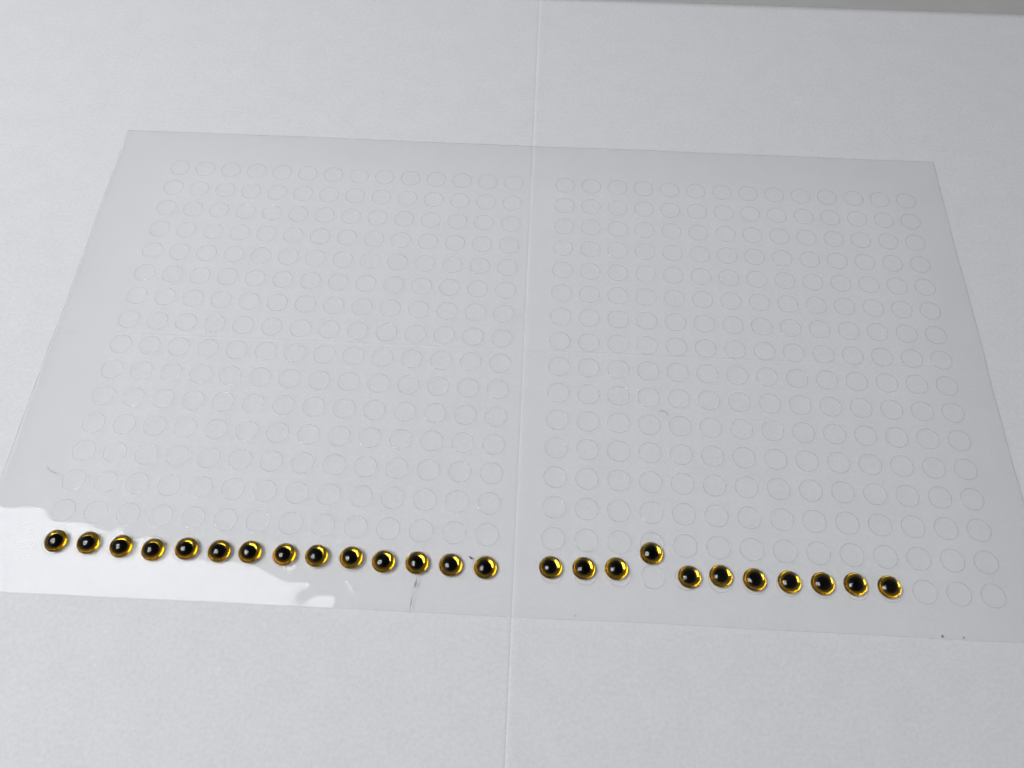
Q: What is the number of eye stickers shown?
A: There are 25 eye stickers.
